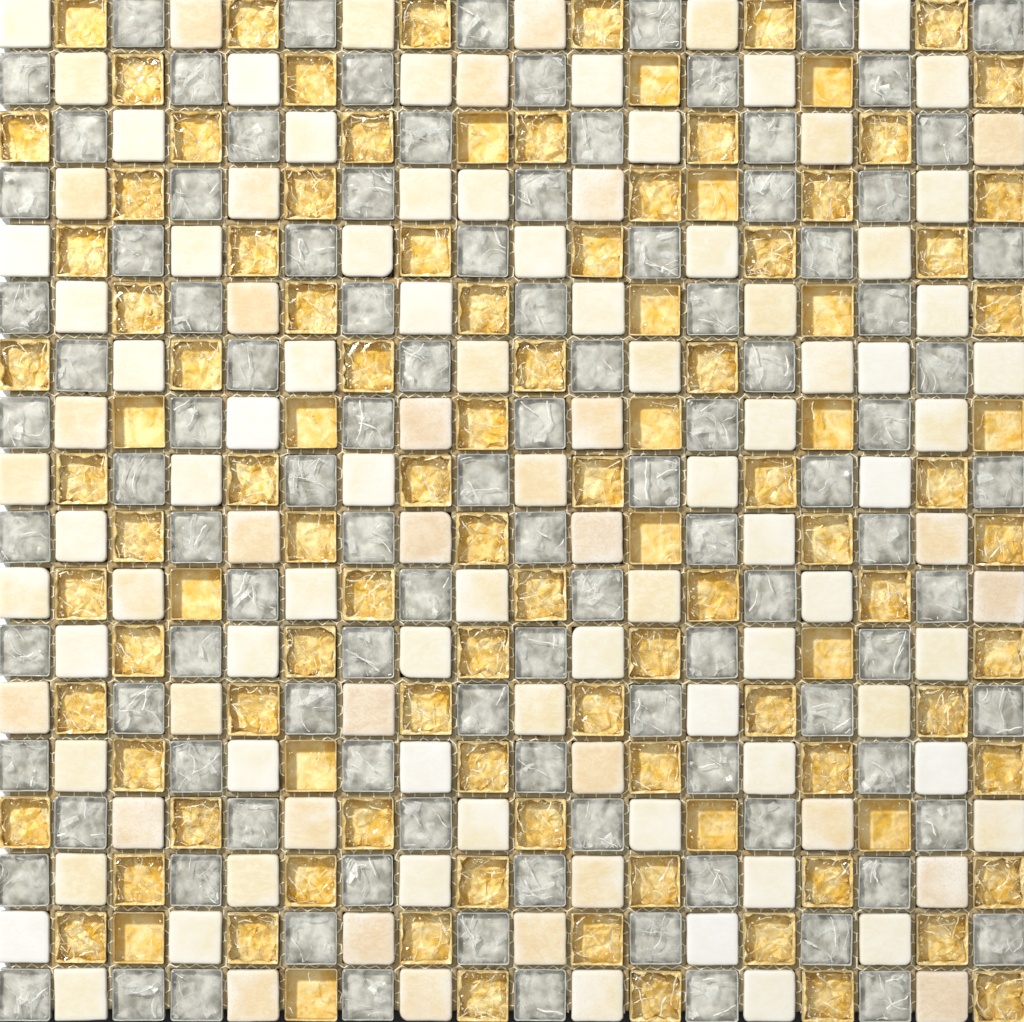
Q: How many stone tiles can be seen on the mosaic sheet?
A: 110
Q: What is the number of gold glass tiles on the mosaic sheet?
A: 107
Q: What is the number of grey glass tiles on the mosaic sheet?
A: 107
